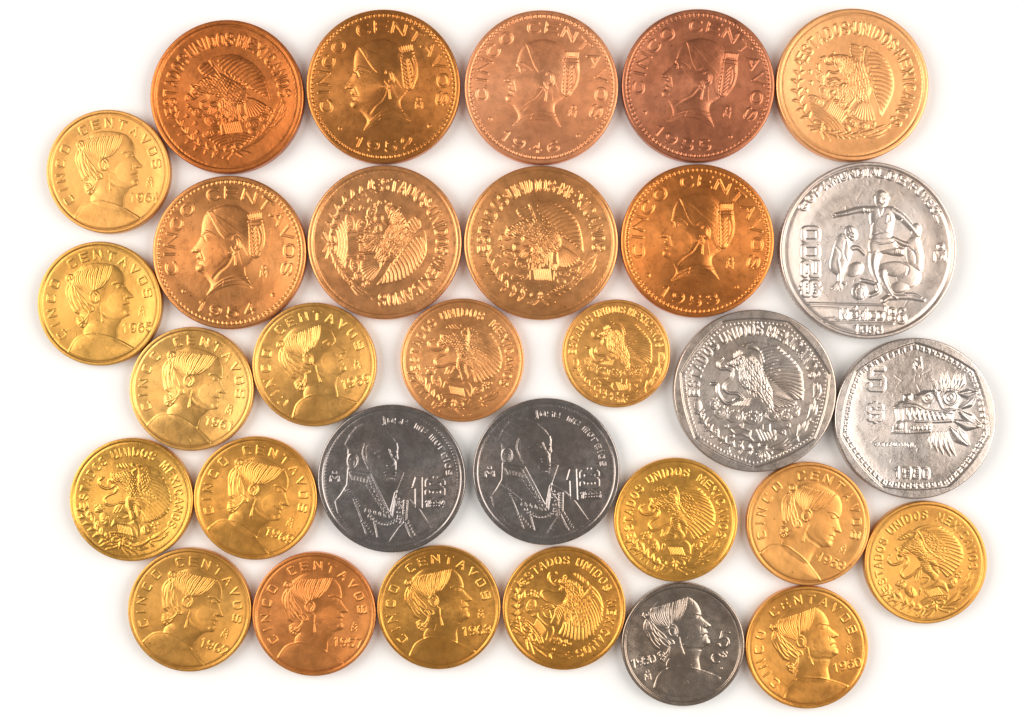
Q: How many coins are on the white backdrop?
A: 31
